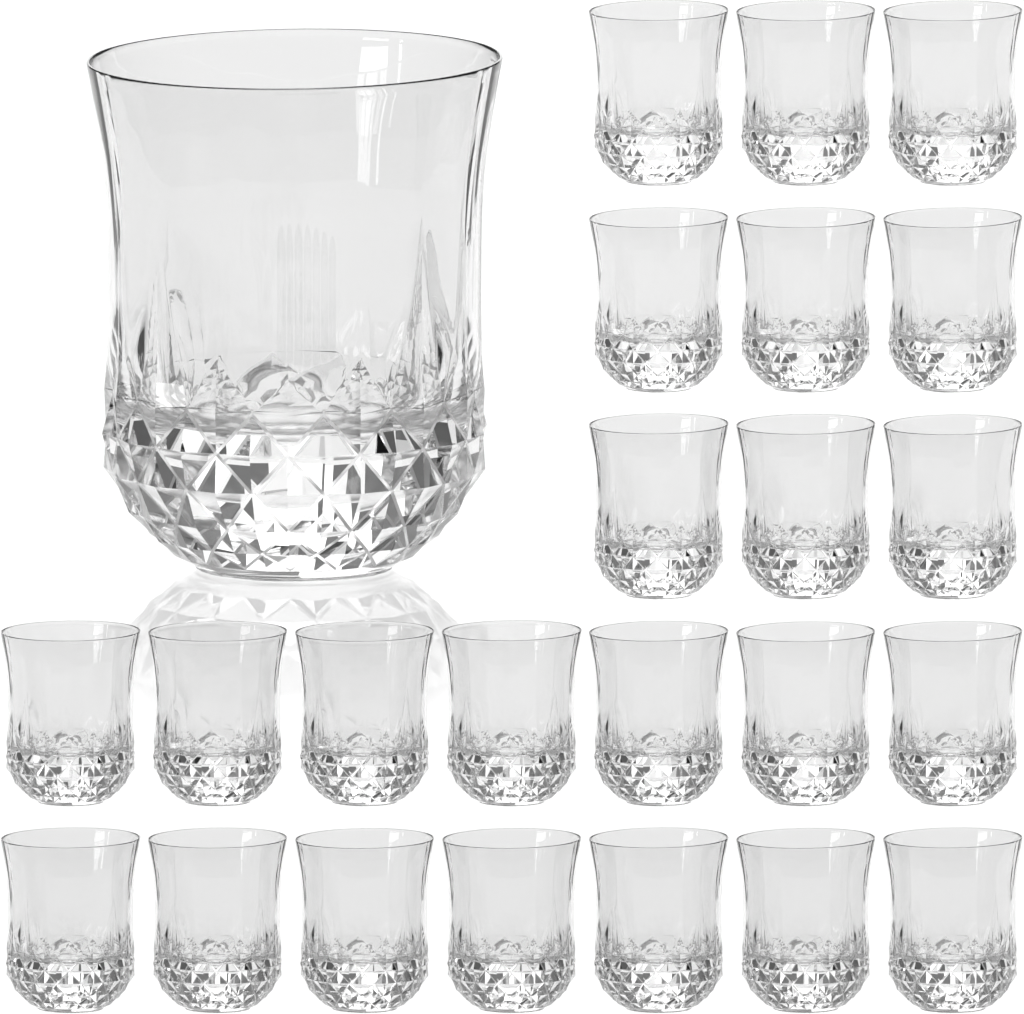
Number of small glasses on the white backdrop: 23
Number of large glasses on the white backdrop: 1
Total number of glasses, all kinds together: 24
